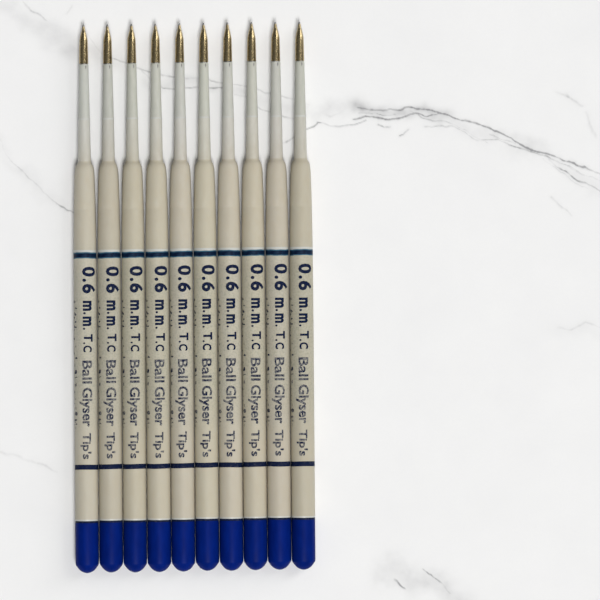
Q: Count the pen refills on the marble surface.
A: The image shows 10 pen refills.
